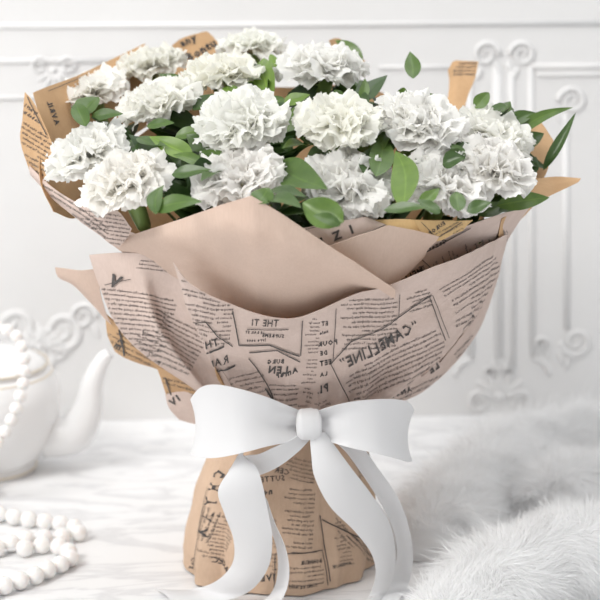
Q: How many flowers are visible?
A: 16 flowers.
